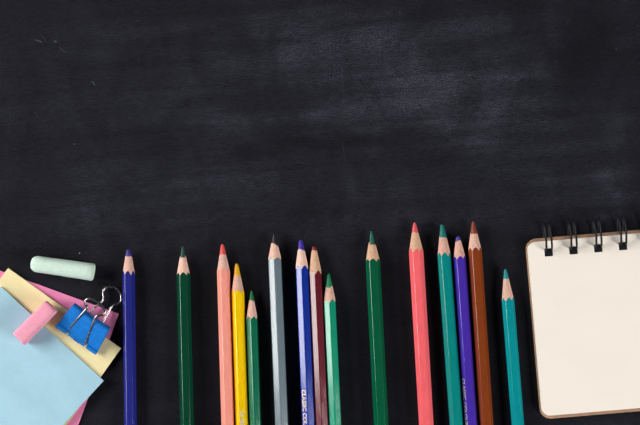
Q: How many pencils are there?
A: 15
